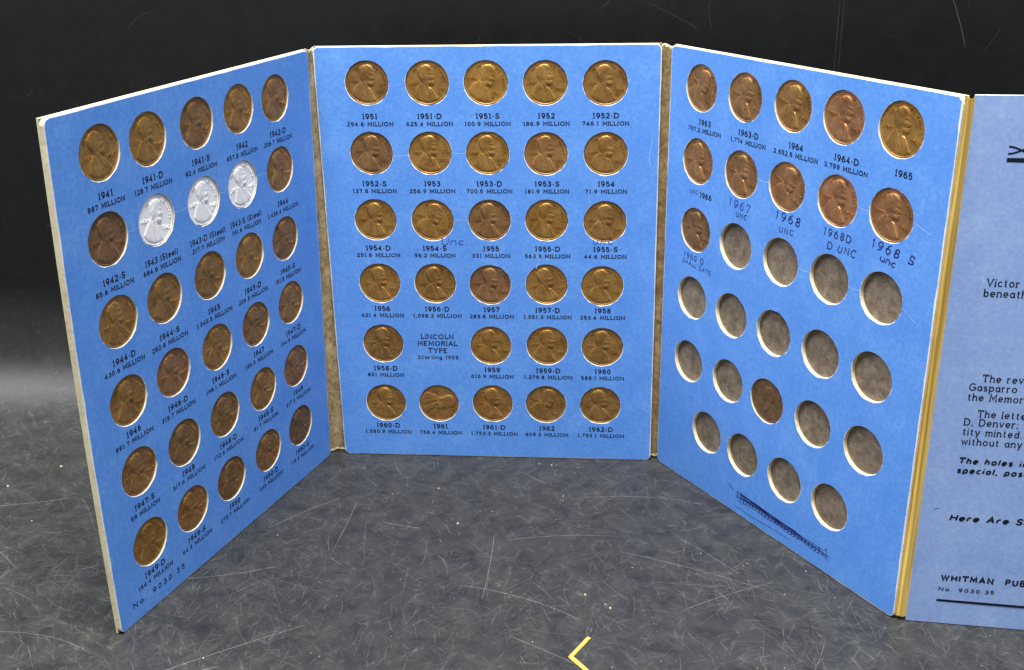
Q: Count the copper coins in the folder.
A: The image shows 68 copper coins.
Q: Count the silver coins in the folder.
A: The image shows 3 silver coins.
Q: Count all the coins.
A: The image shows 71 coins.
